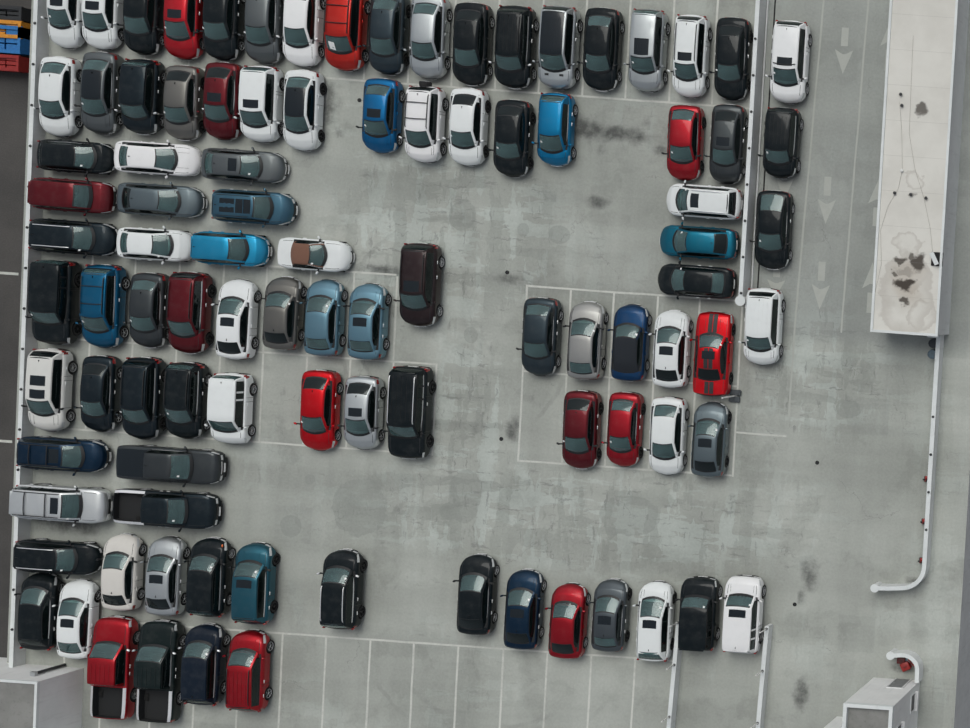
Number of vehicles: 97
